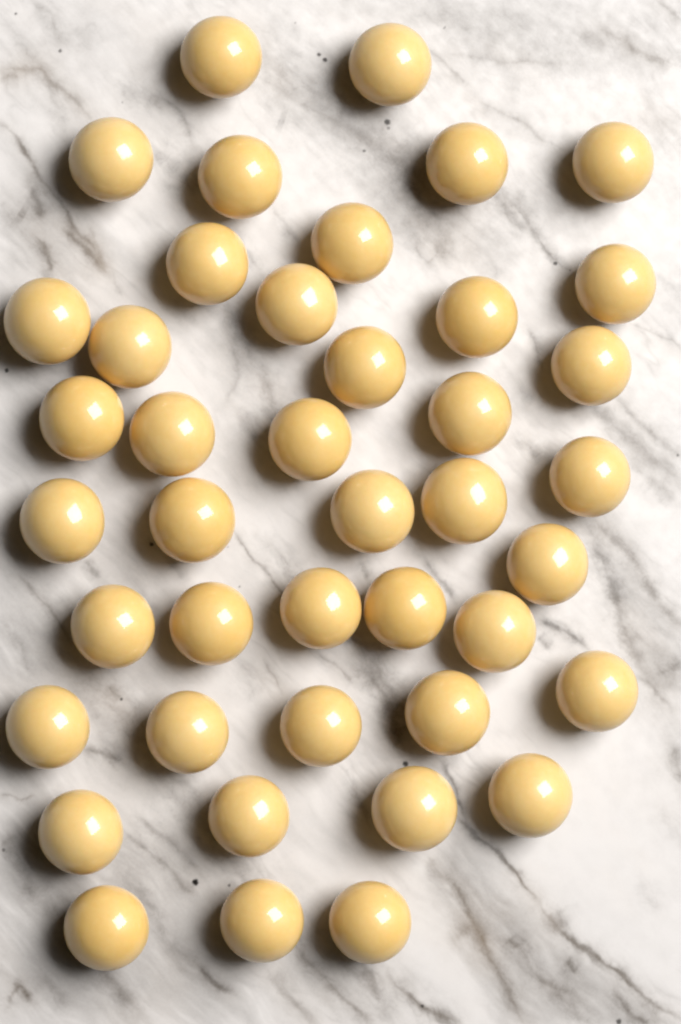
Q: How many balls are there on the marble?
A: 42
